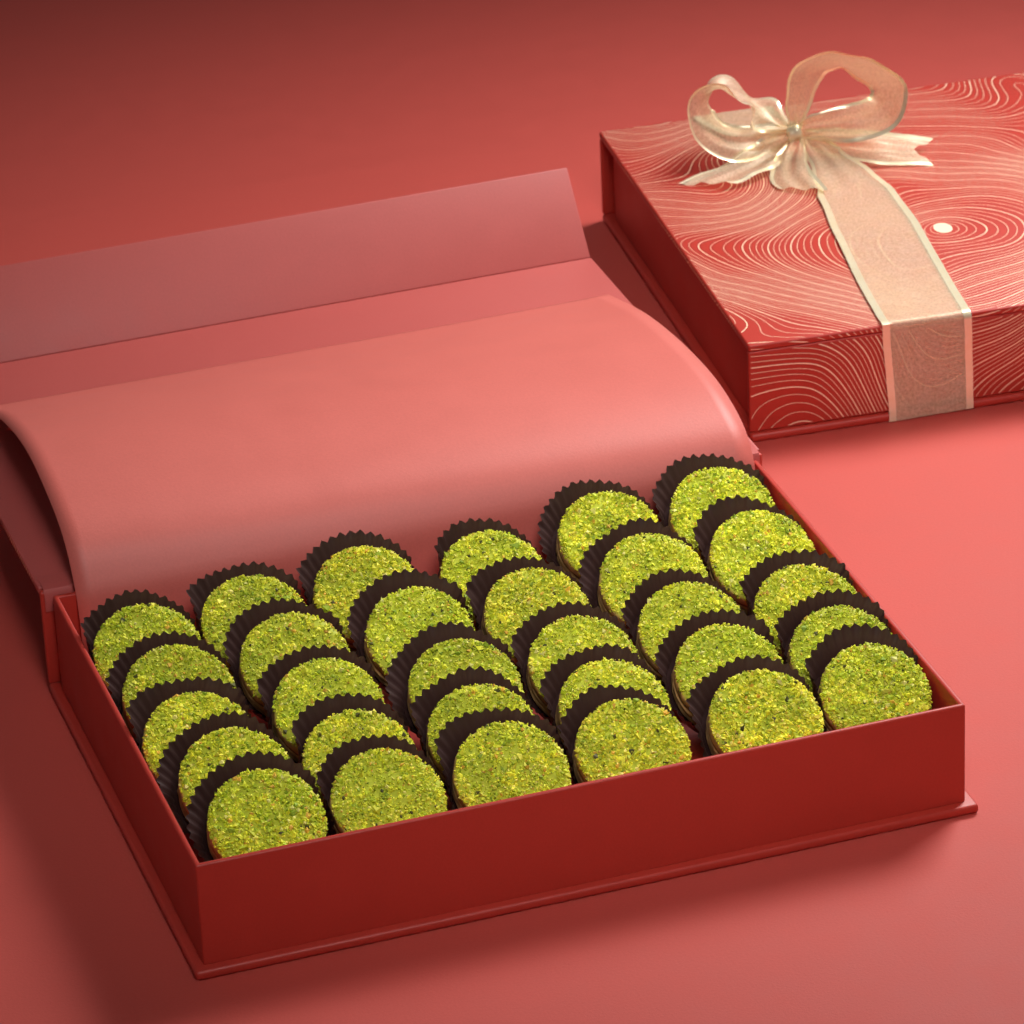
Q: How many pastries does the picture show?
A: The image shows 30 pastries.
